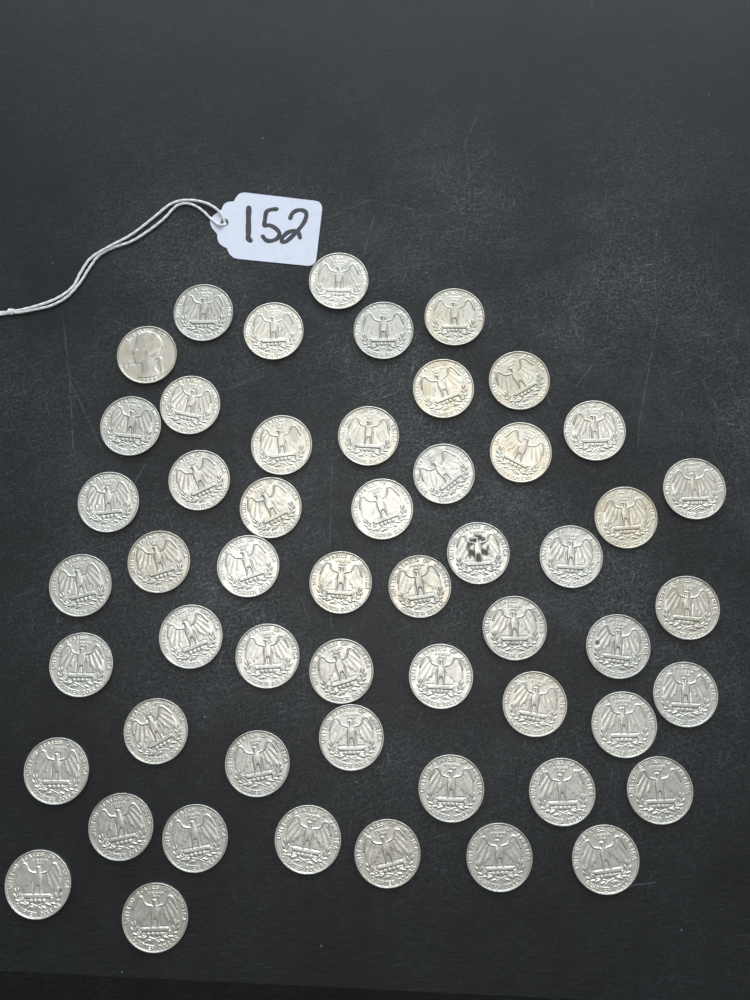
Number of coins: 54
